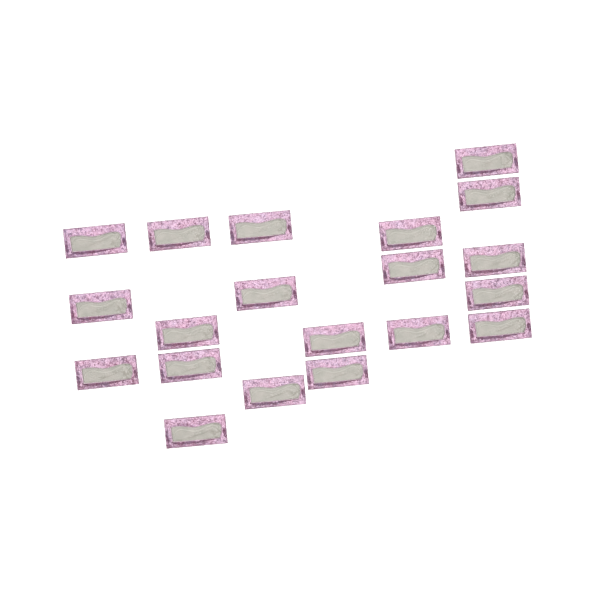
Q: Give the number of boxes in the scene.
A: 20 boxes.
